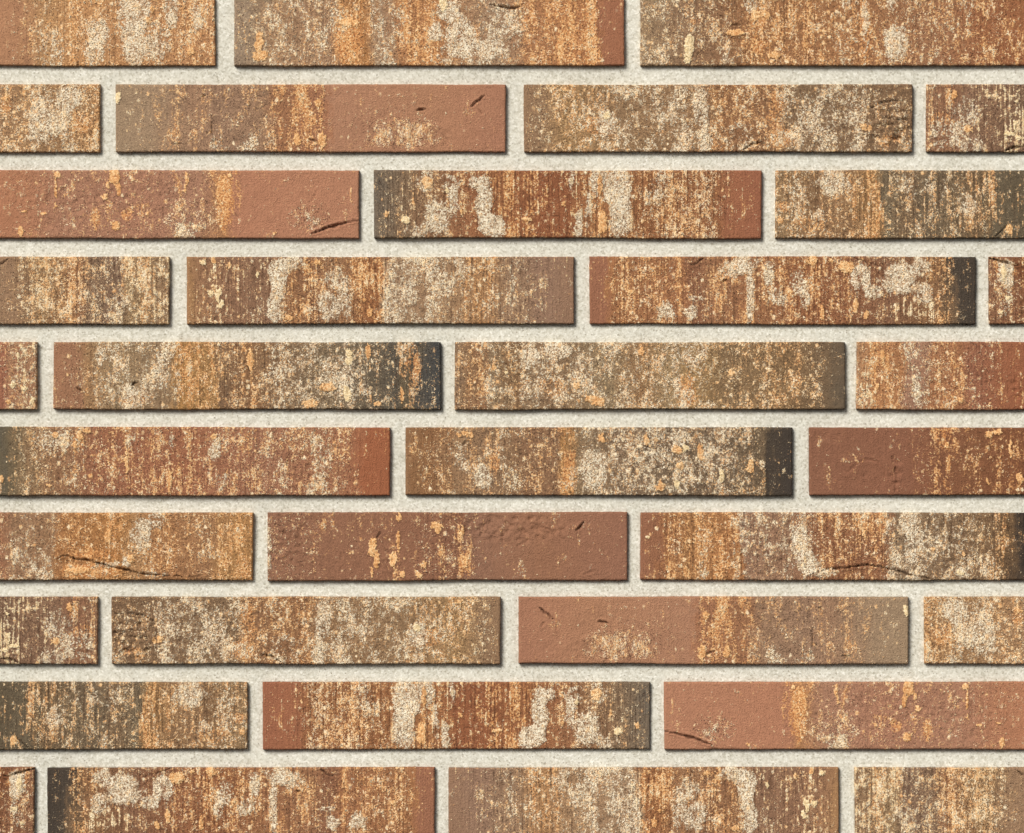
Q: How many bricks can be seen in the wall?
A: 35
